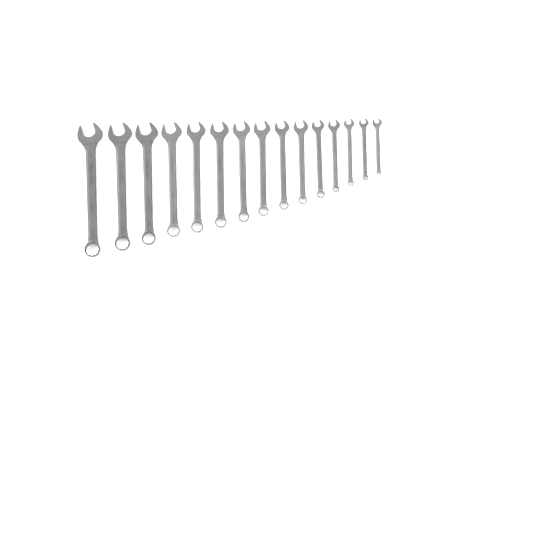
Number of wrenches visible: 15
